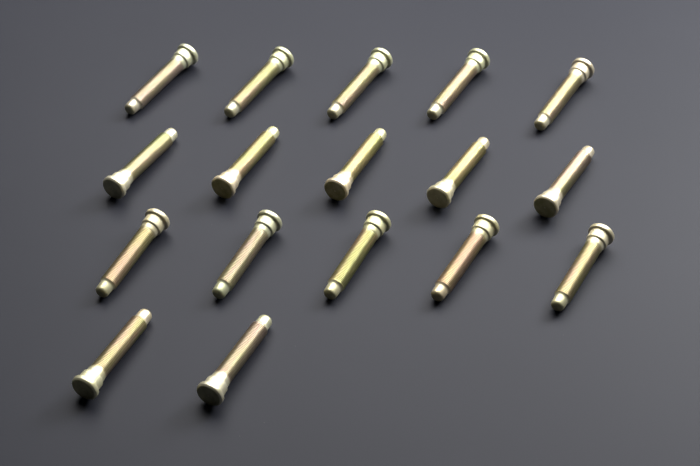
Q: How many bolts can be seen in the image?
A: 17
